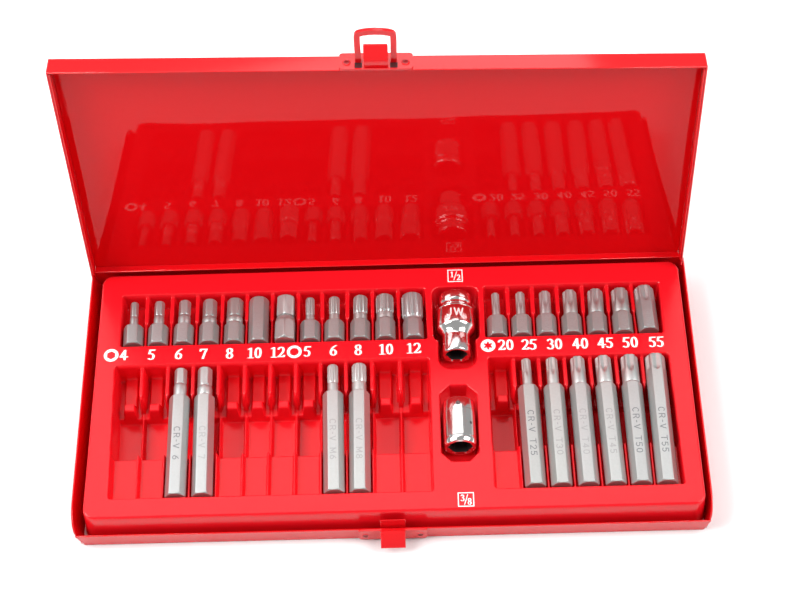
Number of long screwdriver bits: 10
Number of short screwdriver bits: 19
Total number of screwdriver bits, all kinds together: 29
